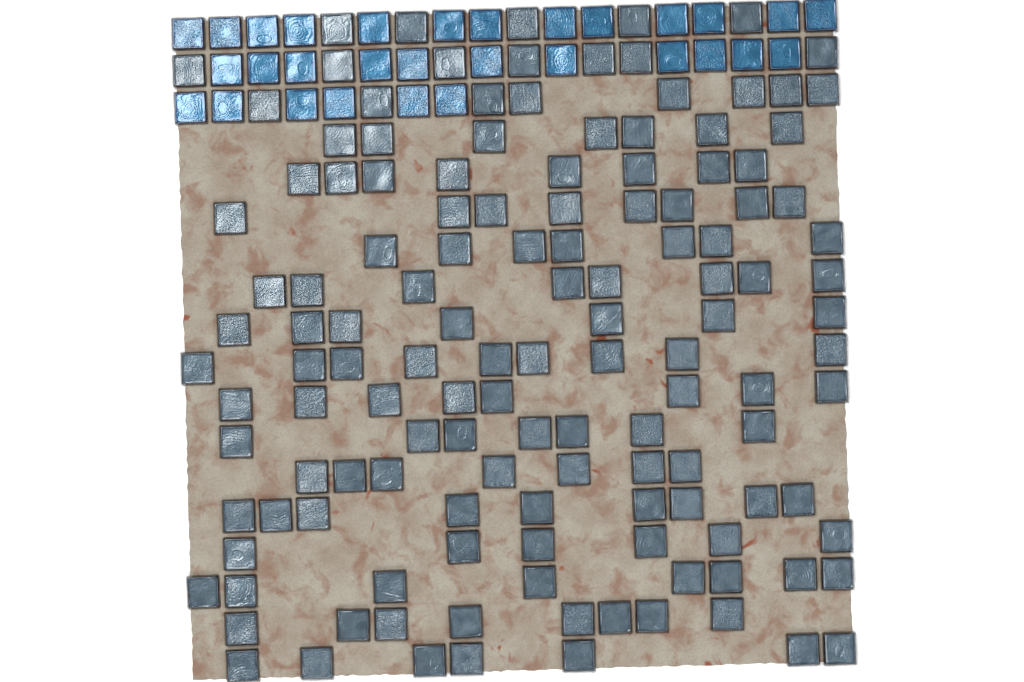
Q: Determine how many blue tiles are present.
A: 30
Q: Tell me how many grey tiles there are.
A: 134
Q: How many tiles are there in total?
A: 164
